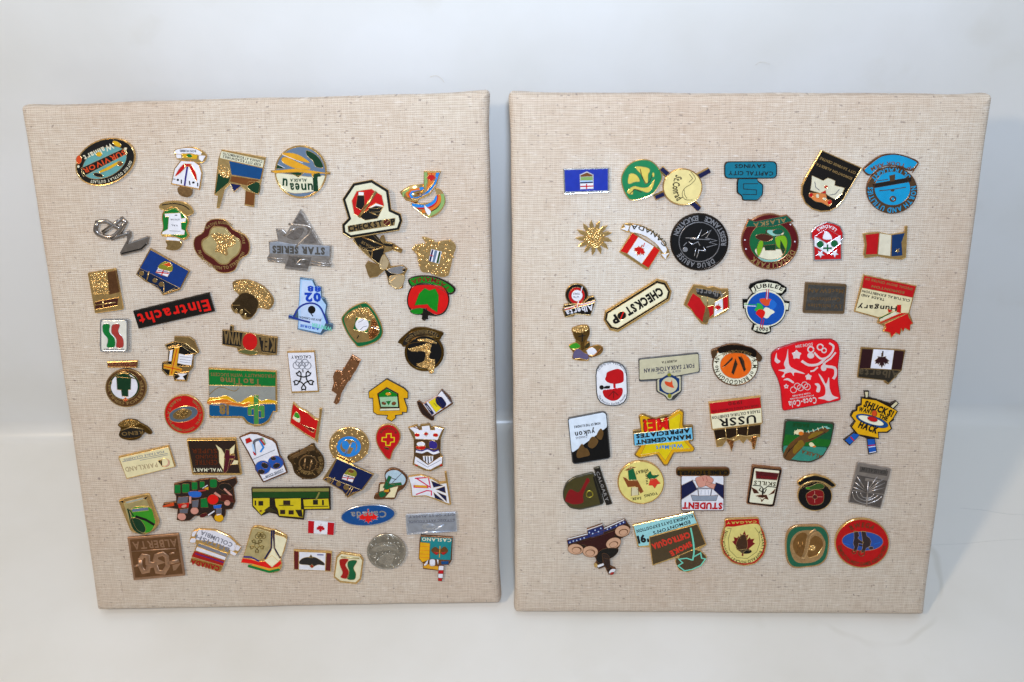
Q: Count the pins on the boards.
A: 95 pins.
